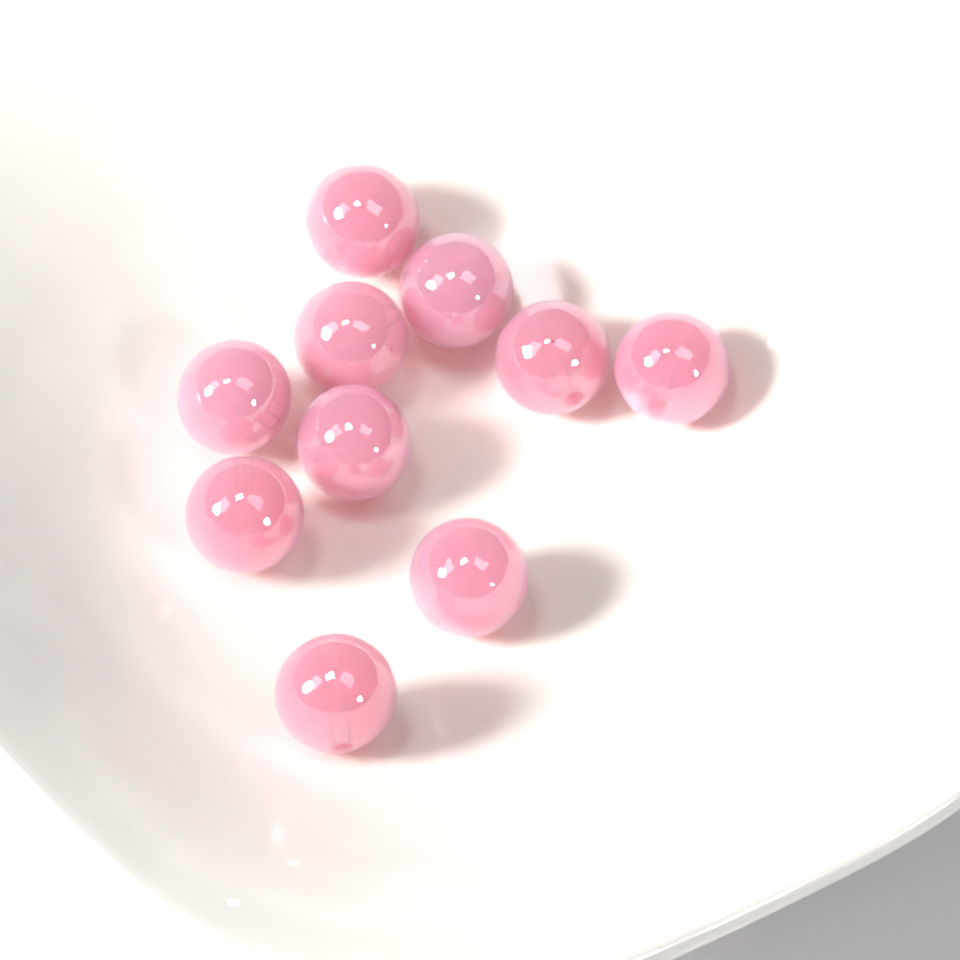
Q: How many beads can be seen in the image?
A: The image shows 10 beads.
